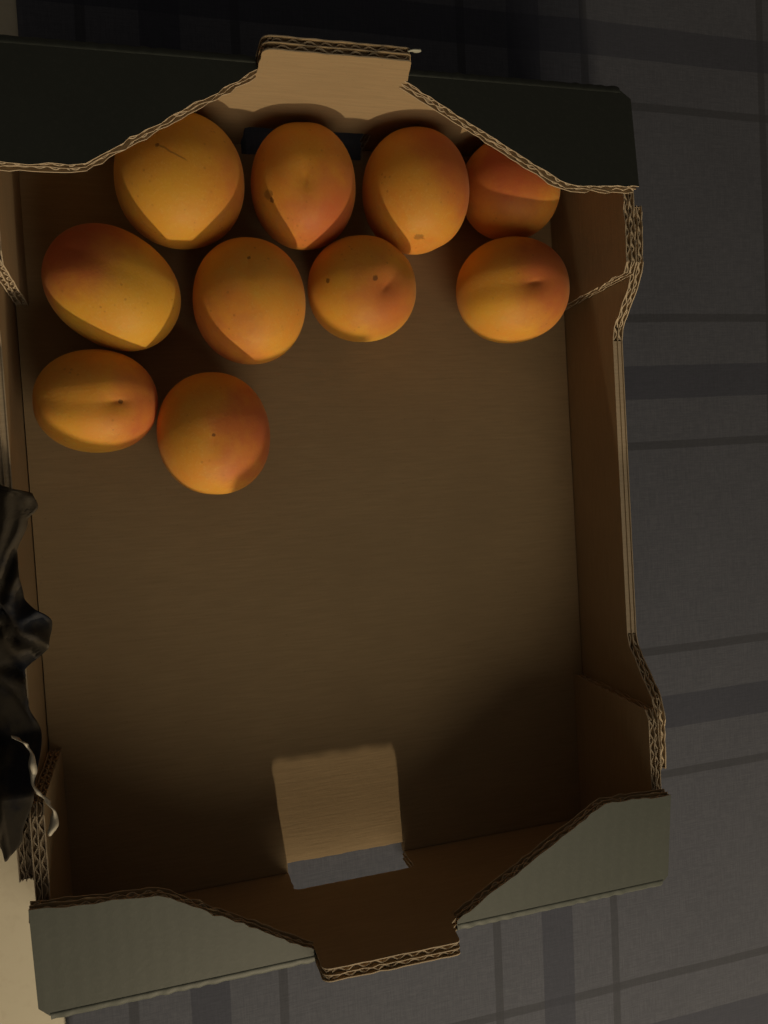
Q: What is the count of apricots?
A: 10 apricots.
